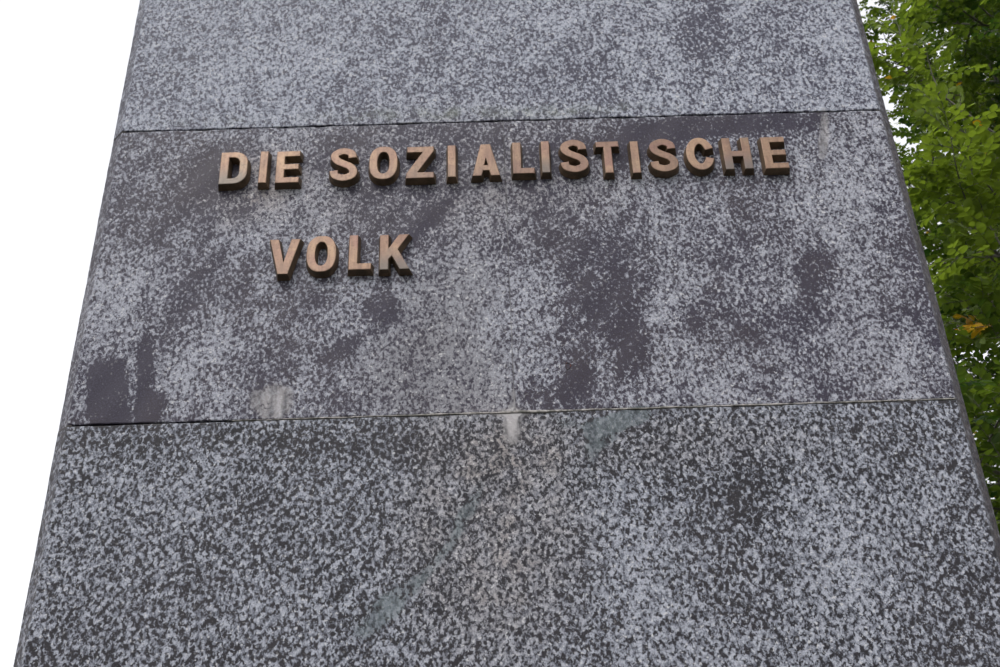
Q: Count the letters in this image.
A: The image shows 21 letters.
